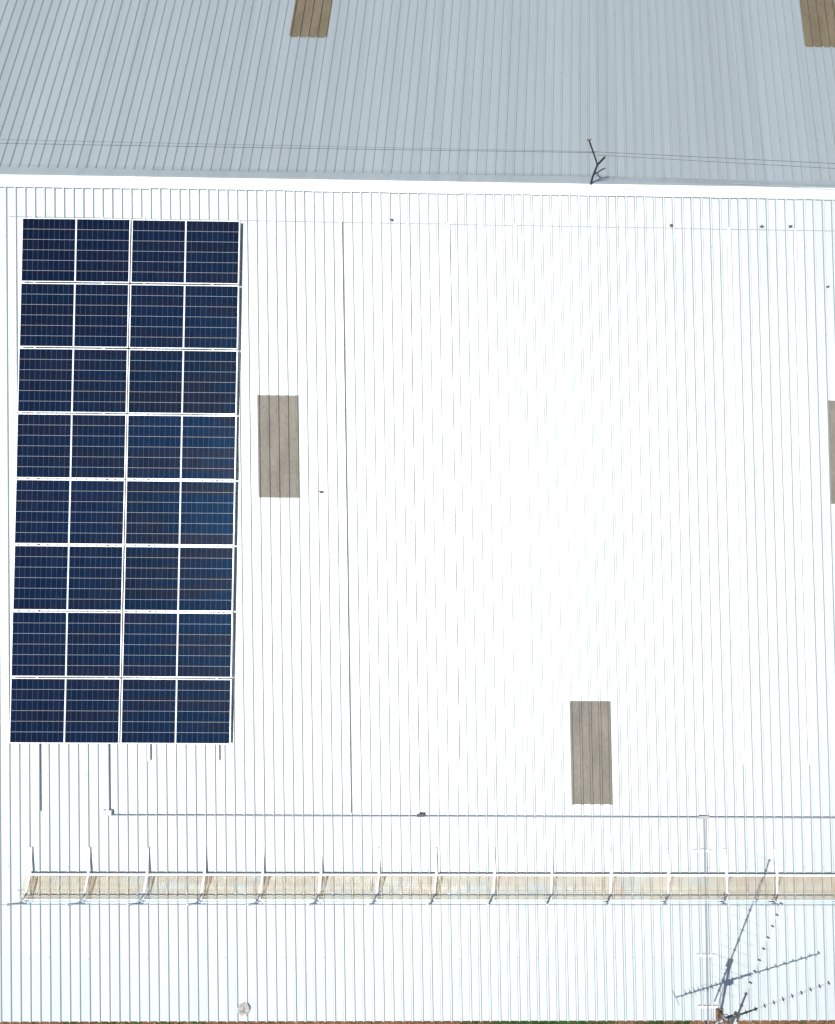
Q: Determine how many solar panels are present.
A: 16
